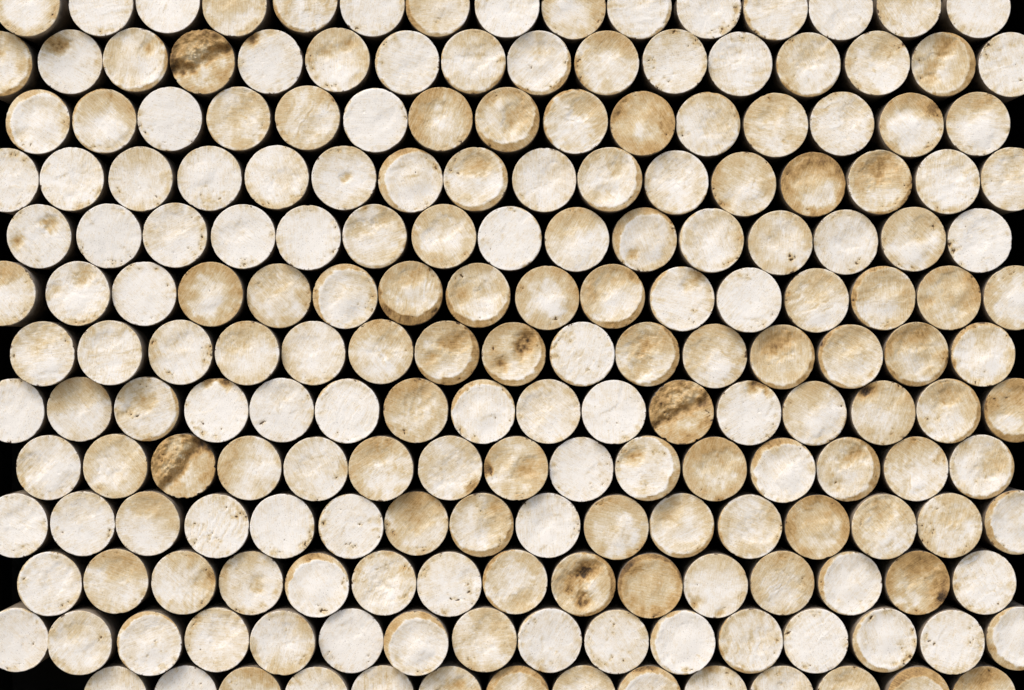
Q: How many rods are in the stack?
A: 200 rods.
